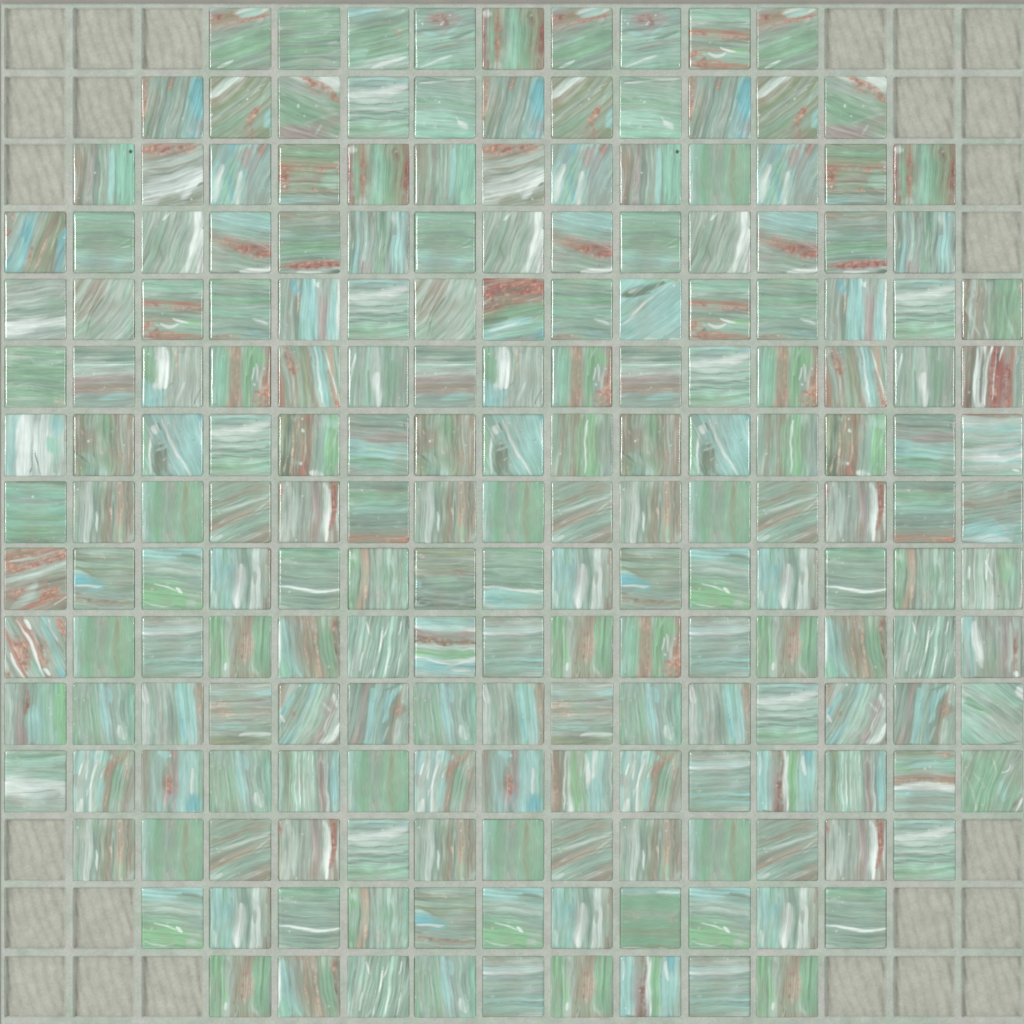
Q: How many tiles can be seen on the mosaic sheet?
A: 200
